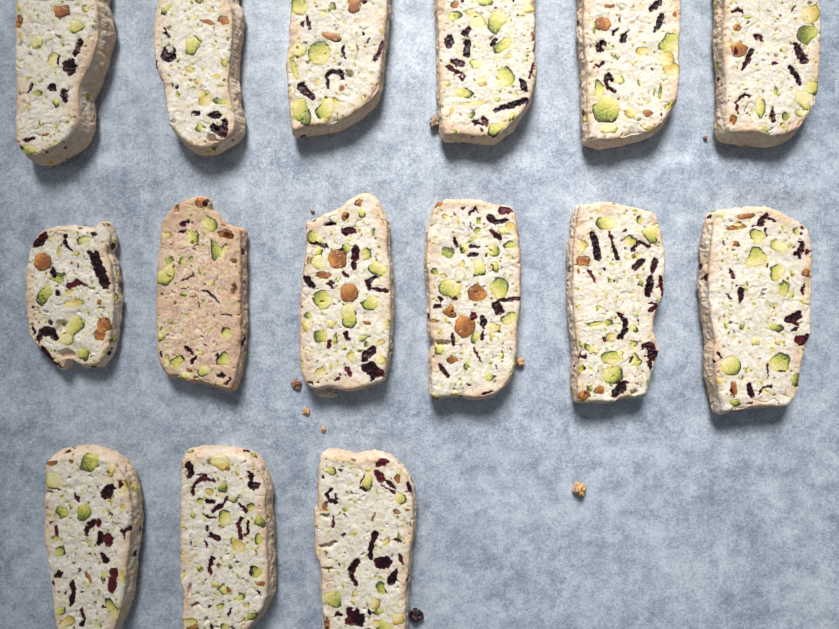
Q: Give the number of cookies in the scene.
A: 15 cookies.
